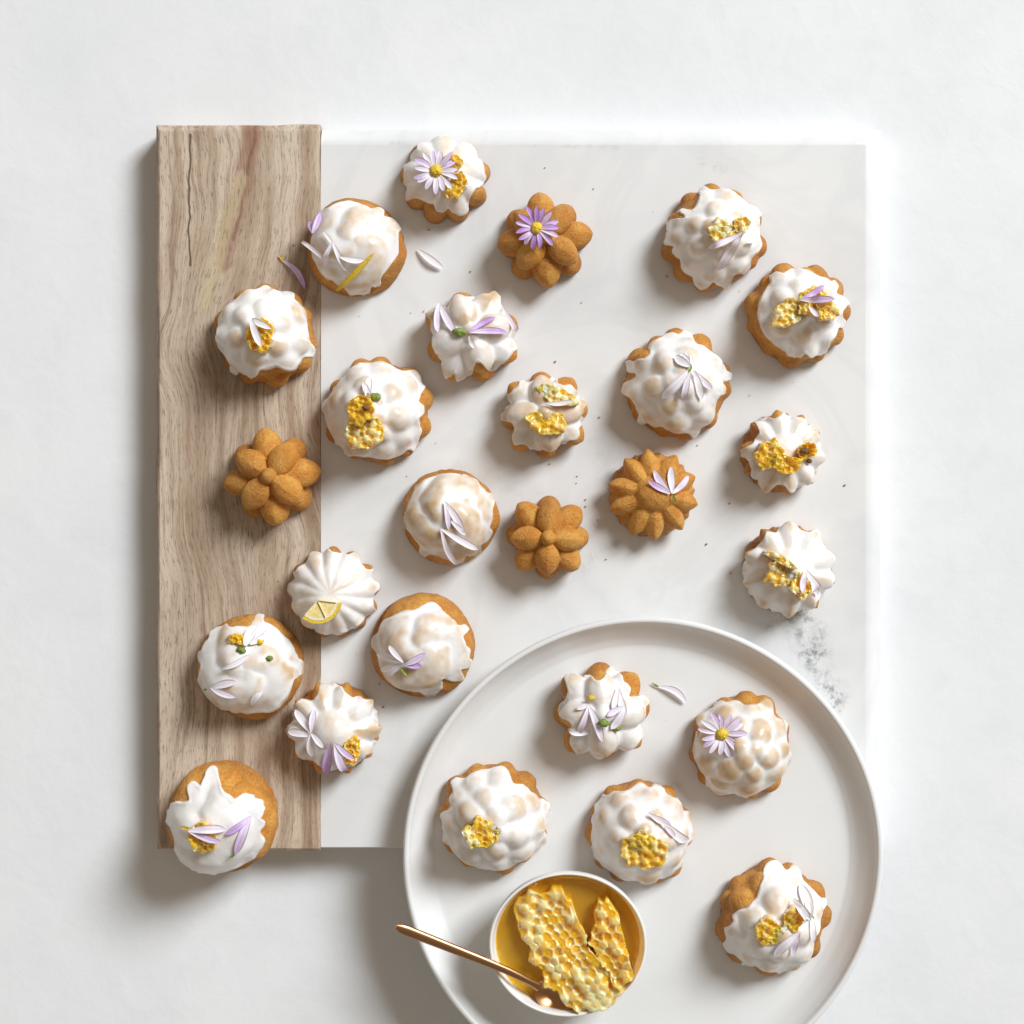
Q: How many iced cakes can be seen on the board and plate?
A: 22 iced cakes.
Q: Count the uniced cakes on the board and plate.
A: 4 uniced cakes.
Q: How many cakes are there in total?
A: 26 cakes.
